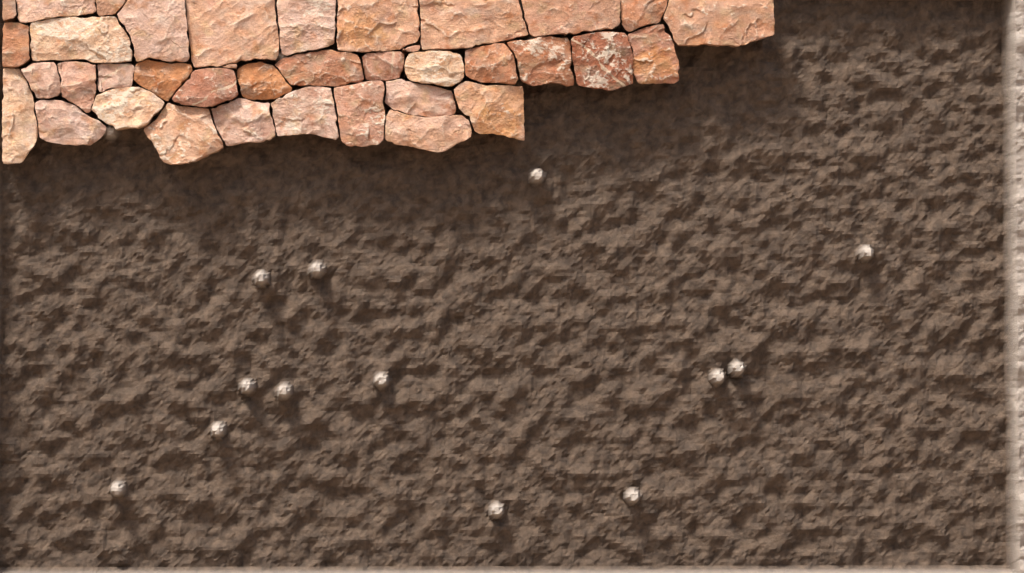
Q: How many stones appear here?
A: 38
